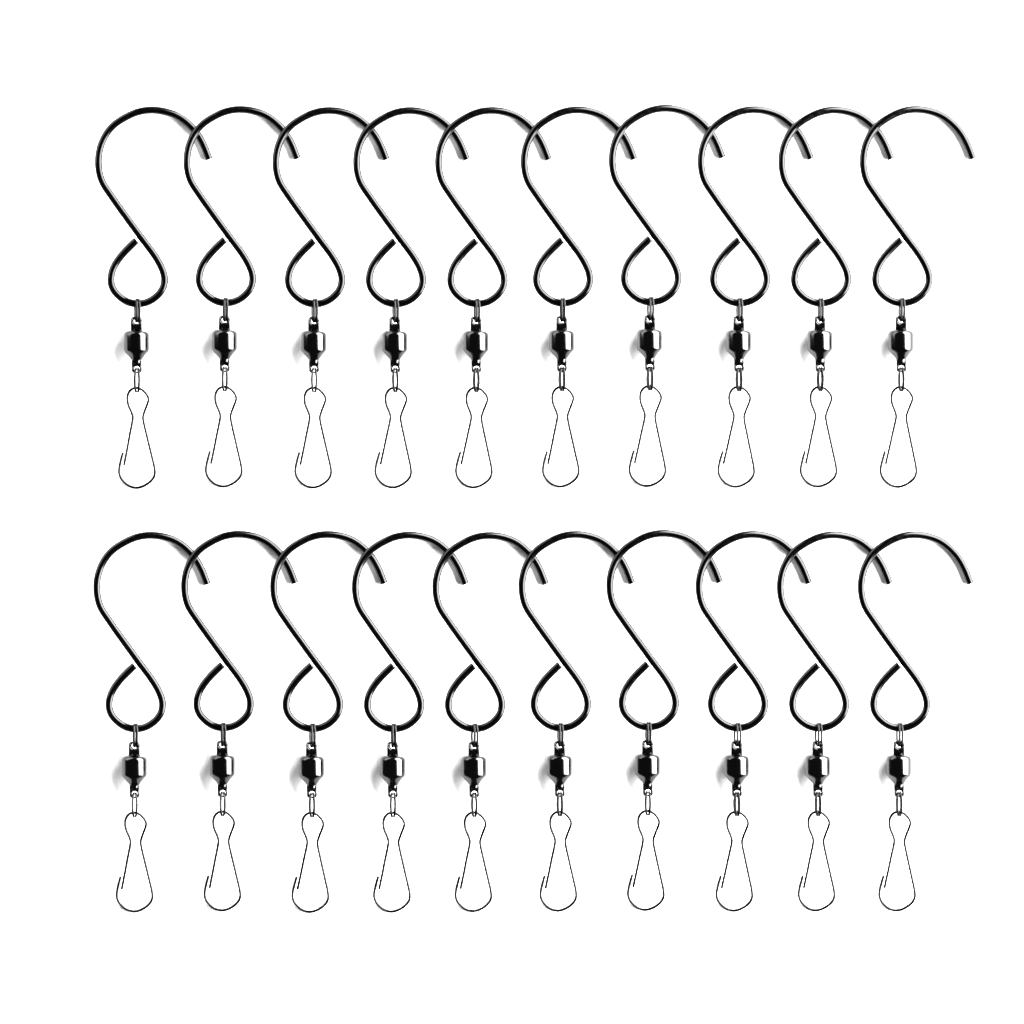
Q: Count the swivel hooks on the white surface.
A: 20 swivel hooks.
